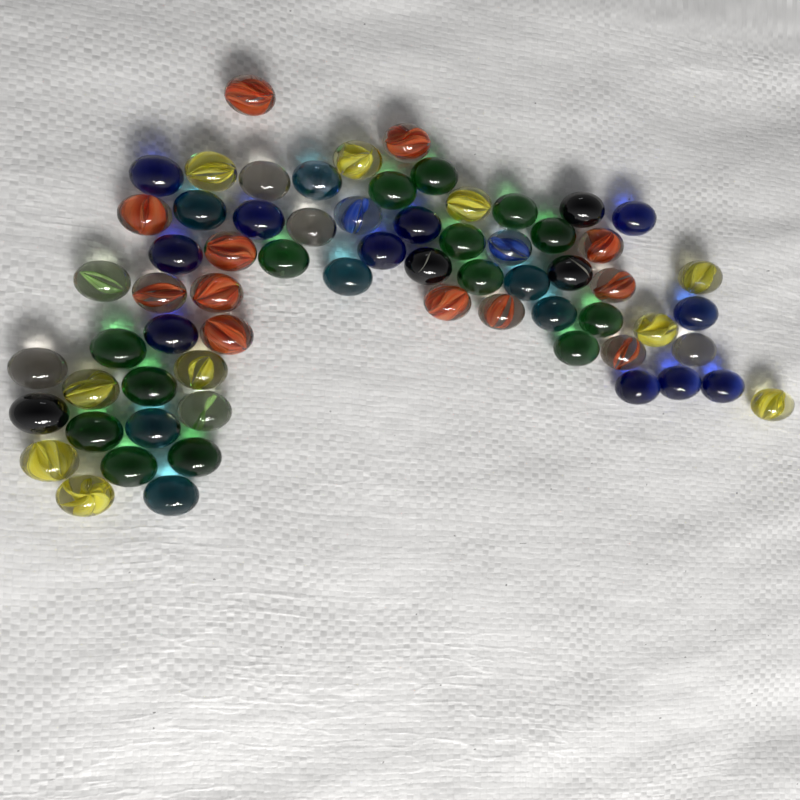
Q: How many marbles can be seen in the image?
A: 66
